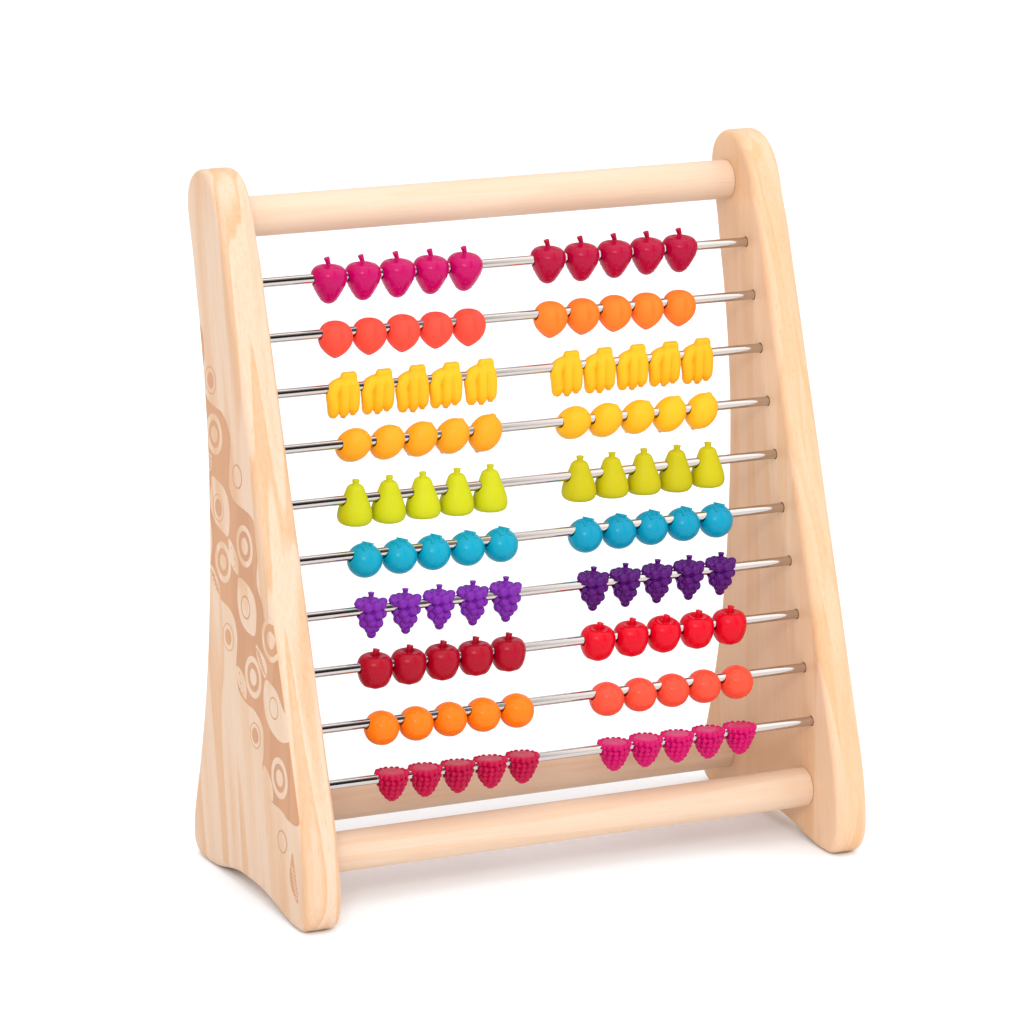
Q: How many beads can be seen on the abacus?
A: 100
